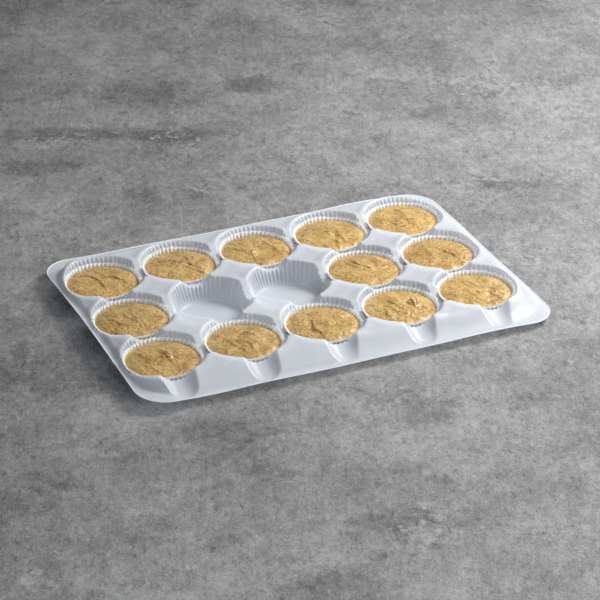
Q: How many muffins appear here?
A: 13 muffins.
